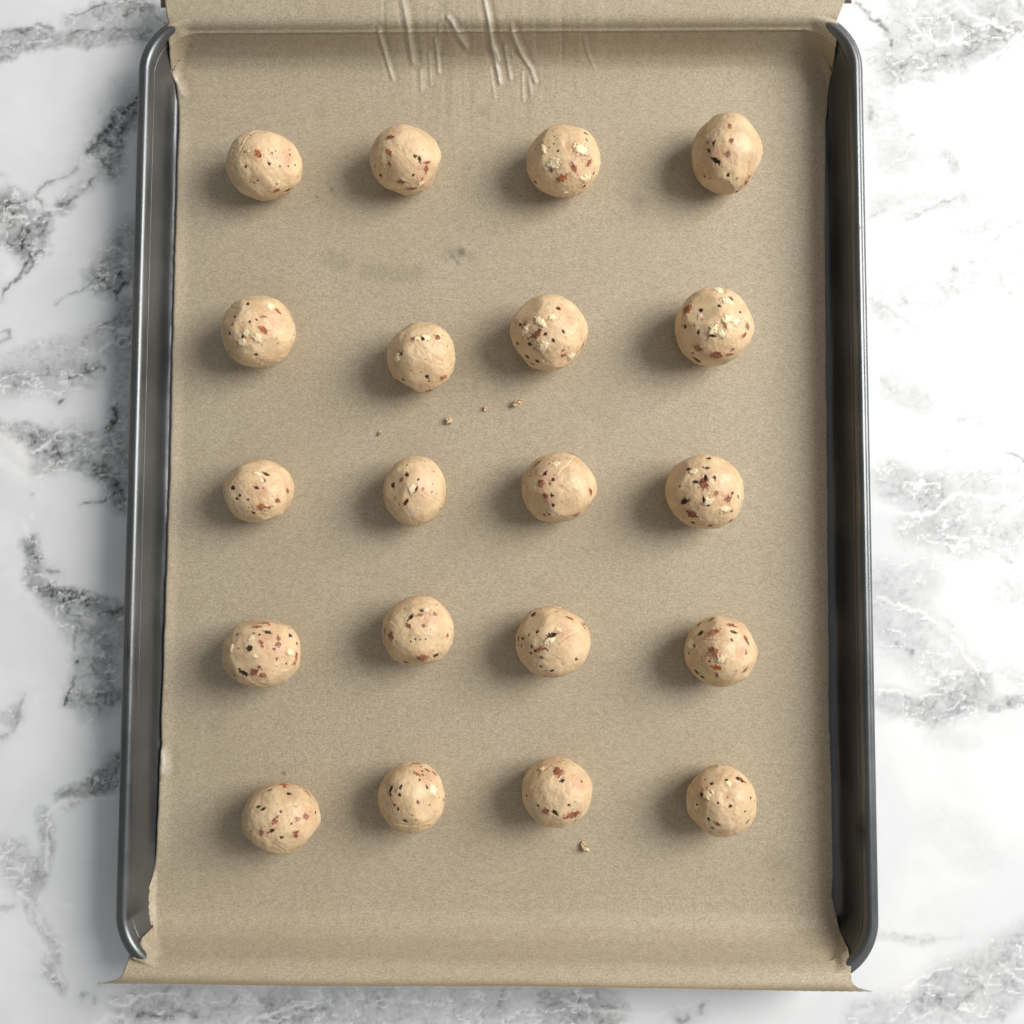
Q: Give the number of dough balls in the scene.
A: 20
